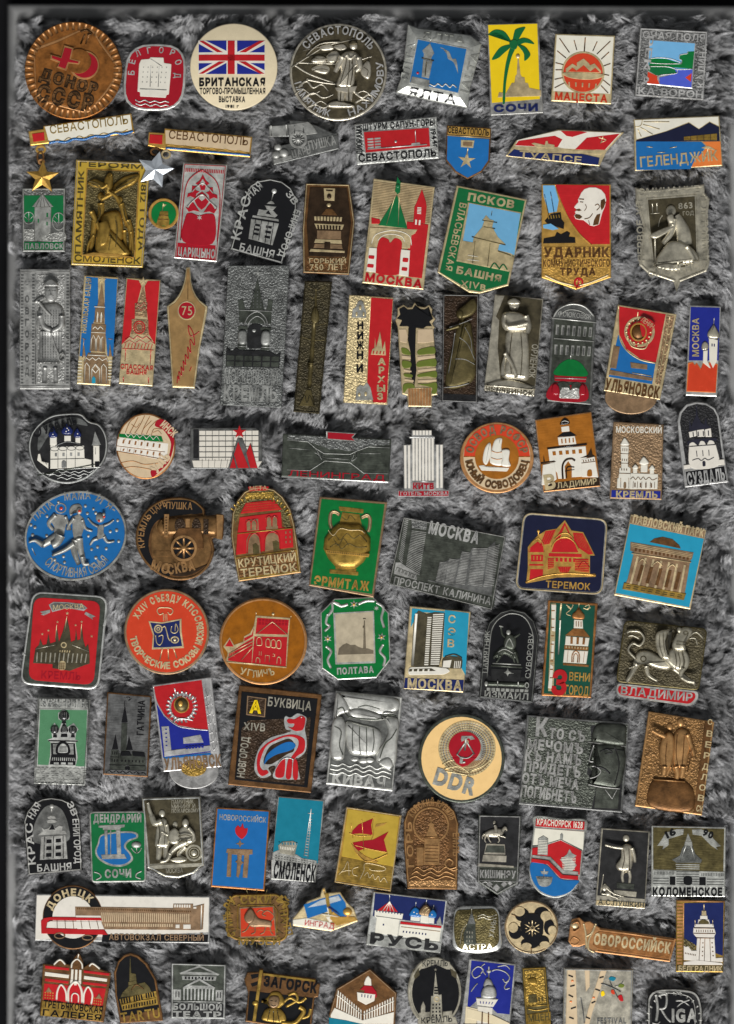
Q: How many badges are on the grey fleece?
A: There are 99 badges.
